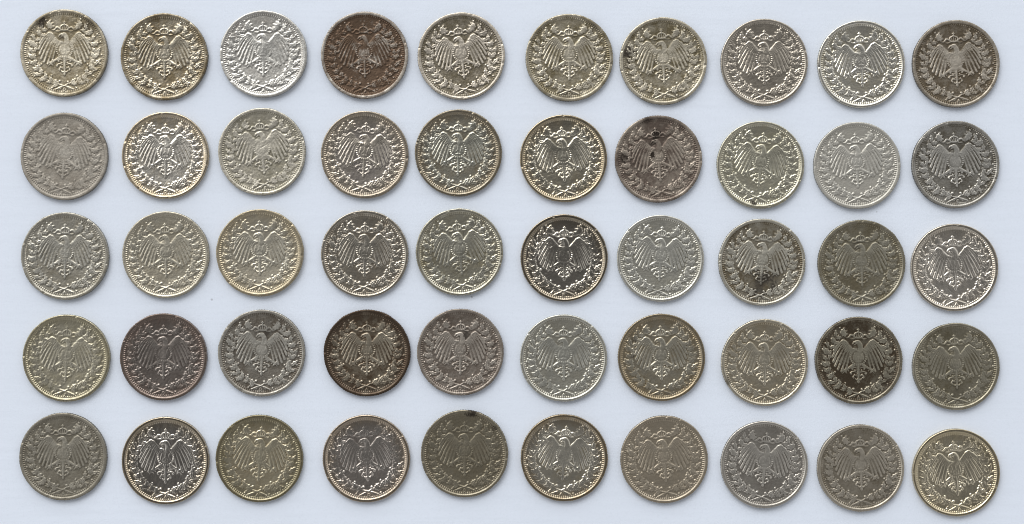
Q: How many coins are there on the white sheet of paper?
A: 50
